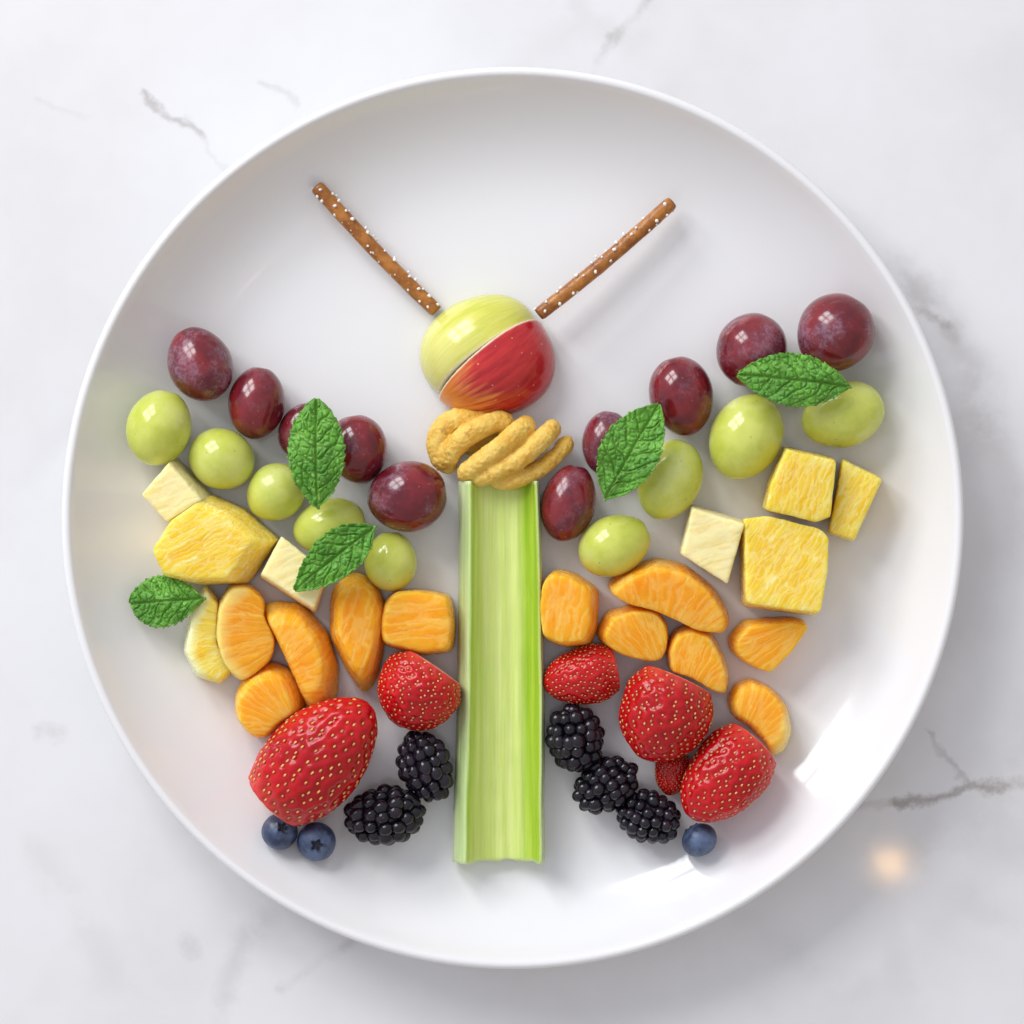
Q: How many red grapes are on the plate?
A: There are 10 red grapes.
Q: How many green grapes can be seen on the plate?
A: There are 9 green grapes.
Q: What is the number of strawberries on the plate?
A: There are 6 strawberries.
